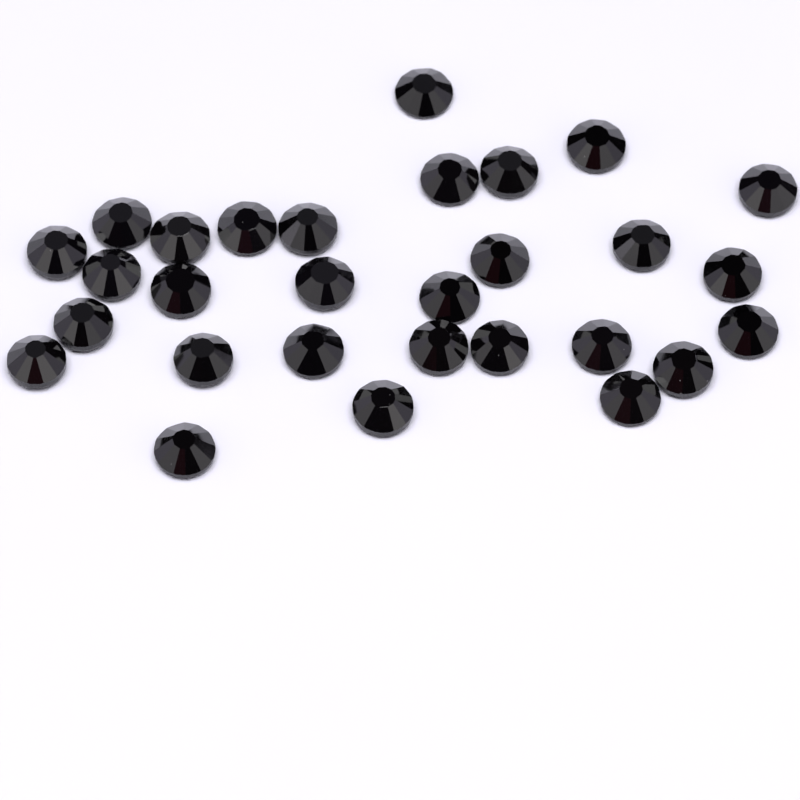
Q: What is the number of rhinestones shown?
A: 29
